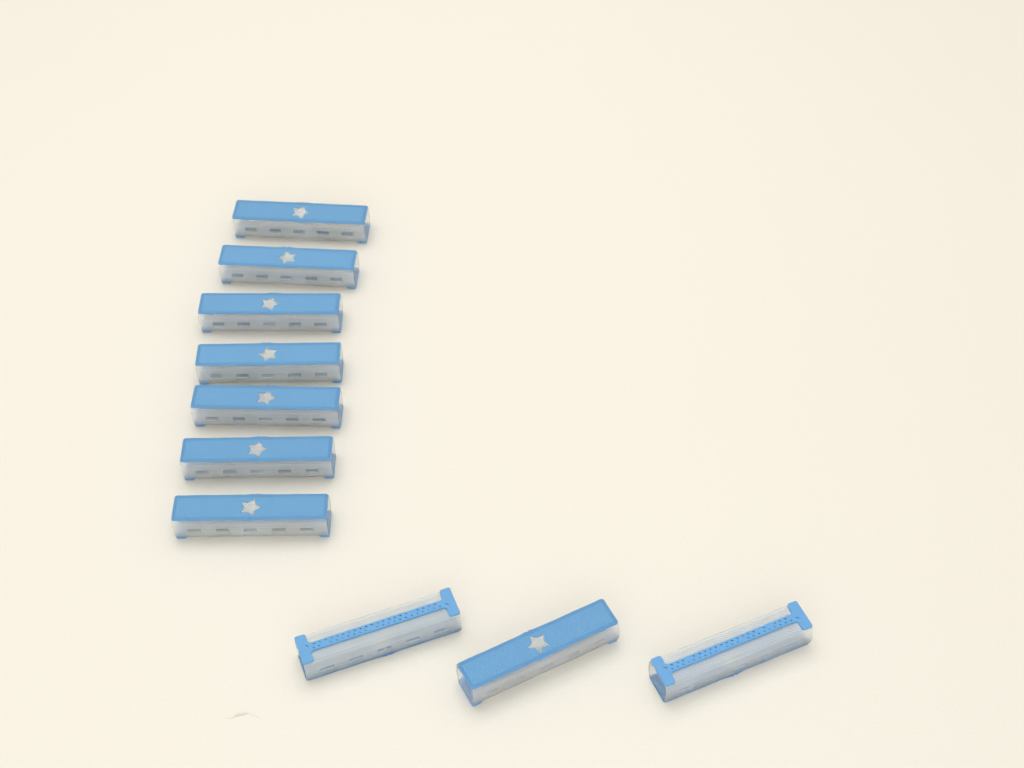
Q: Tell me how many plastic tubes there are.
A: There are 10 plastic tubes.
